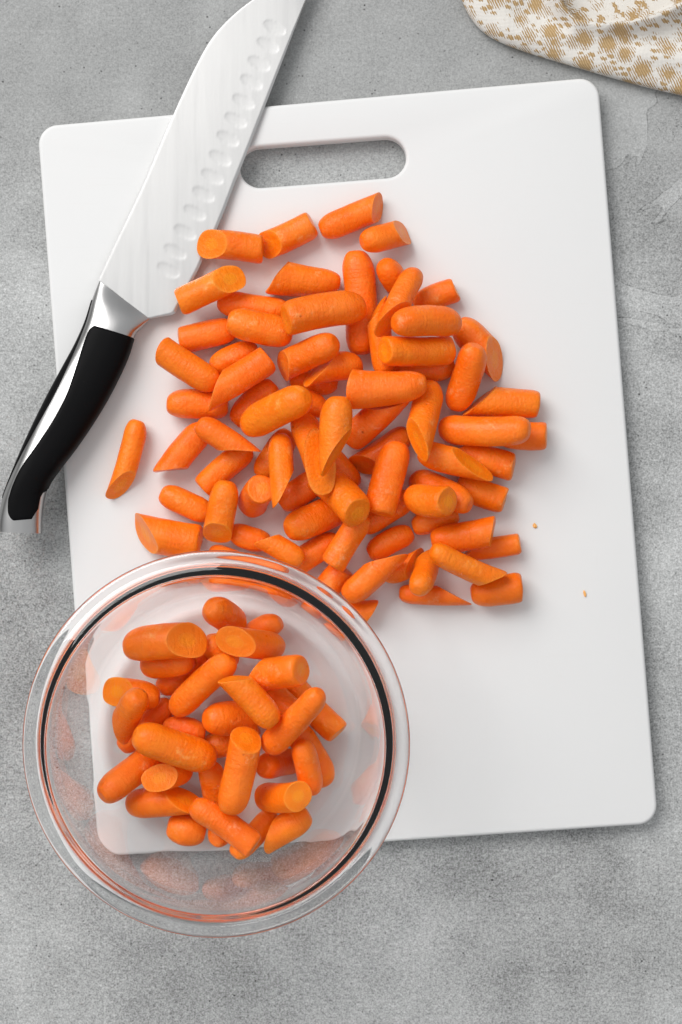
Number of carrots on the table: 111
